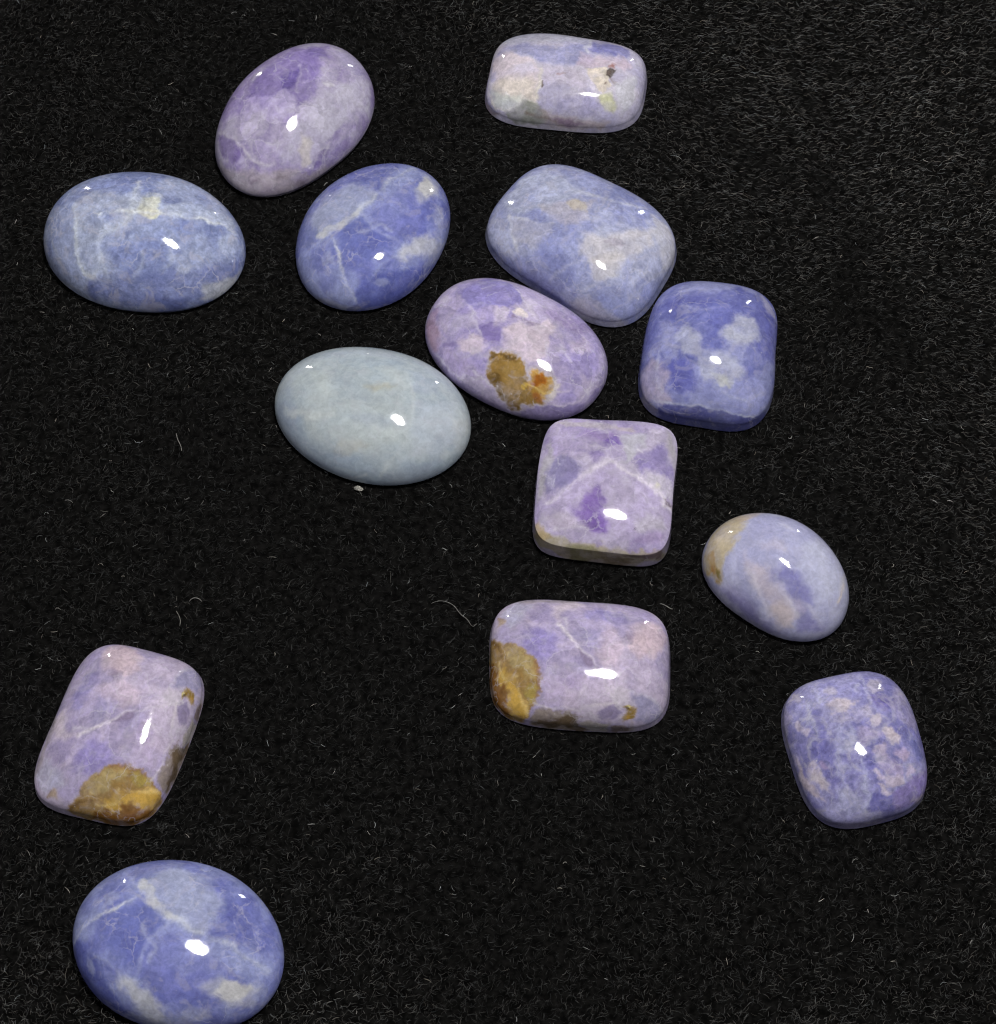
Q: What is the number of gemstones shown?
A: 14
